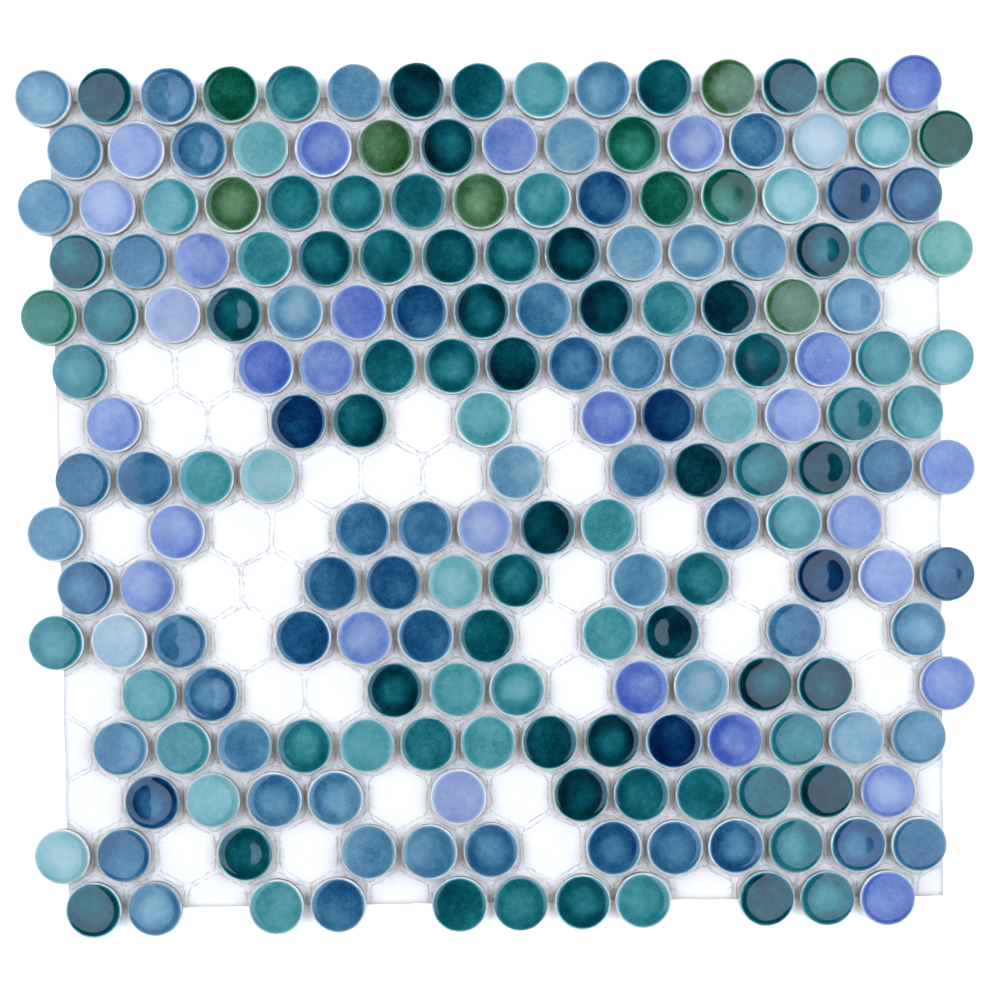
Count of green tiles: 13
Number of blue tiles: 68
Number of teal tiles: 89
